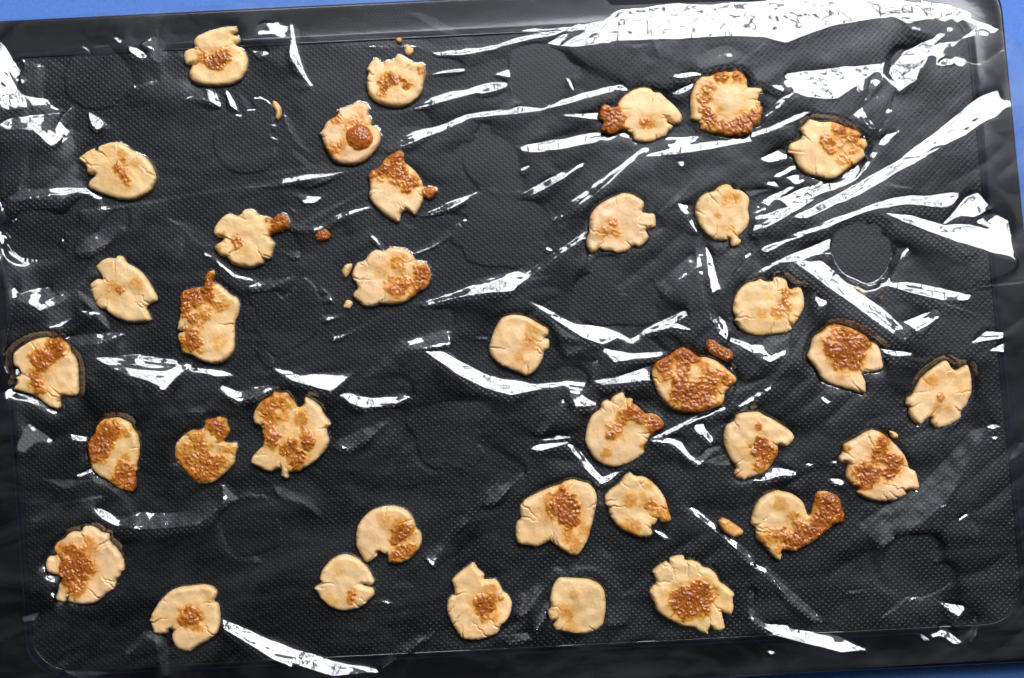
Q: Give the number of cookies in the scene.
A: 36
